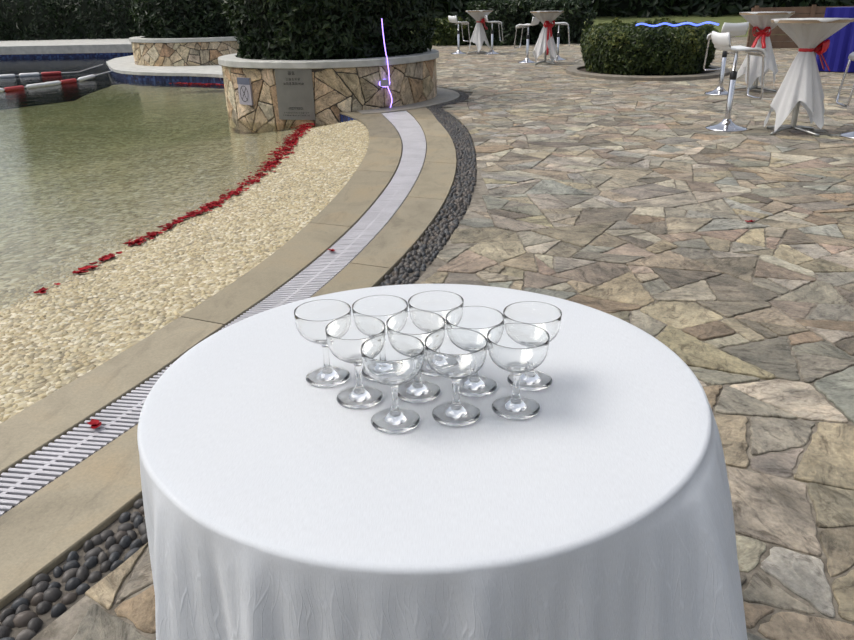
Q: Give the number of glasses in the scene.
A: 10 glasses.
